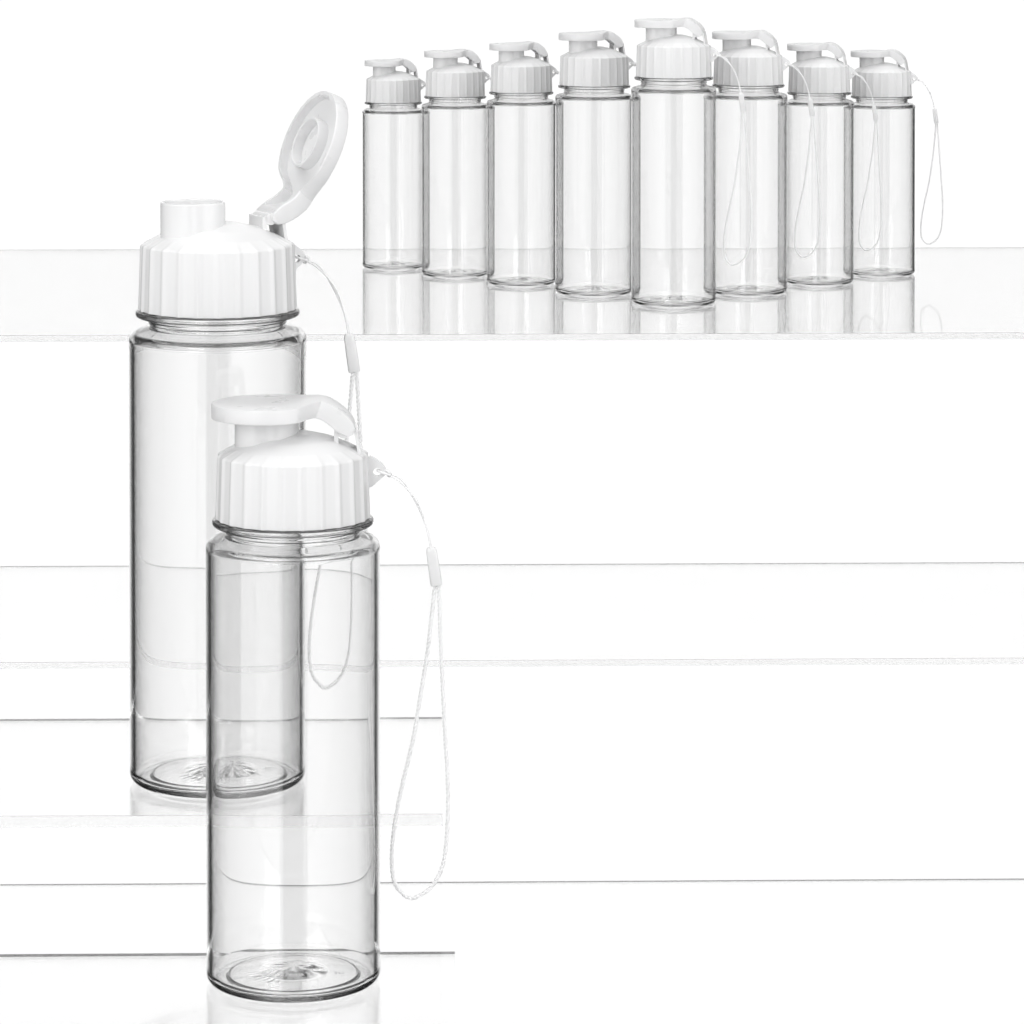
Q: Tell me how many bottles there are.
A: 10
